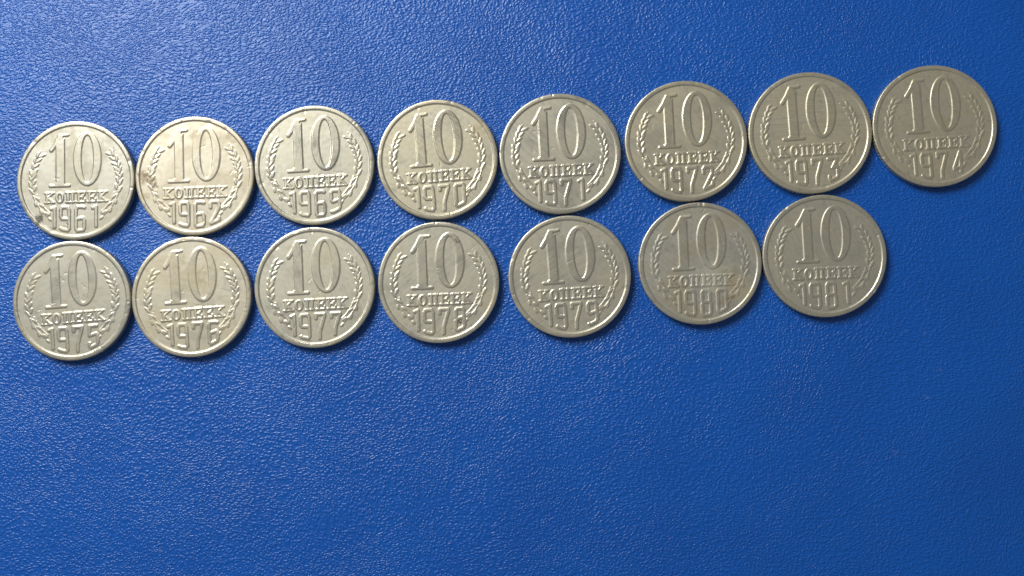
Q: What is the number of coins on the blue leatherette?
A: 15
